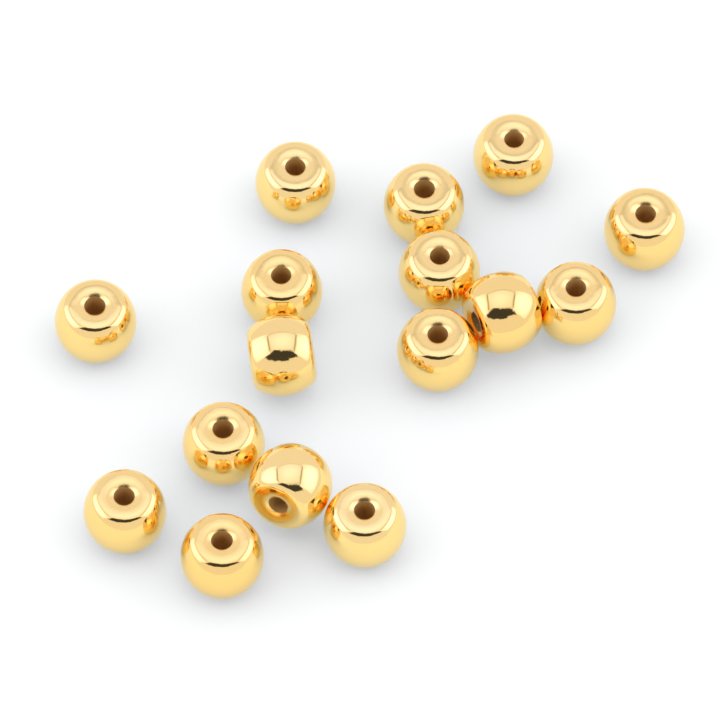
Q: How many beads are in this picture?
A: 16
